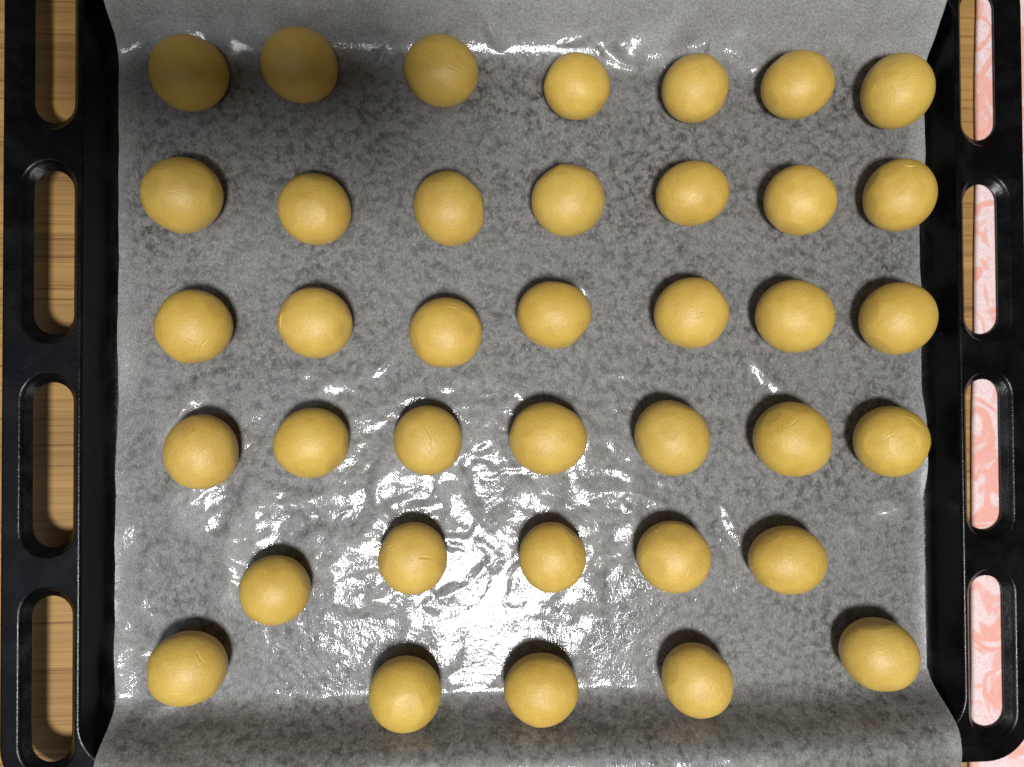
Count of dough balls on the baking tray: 38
